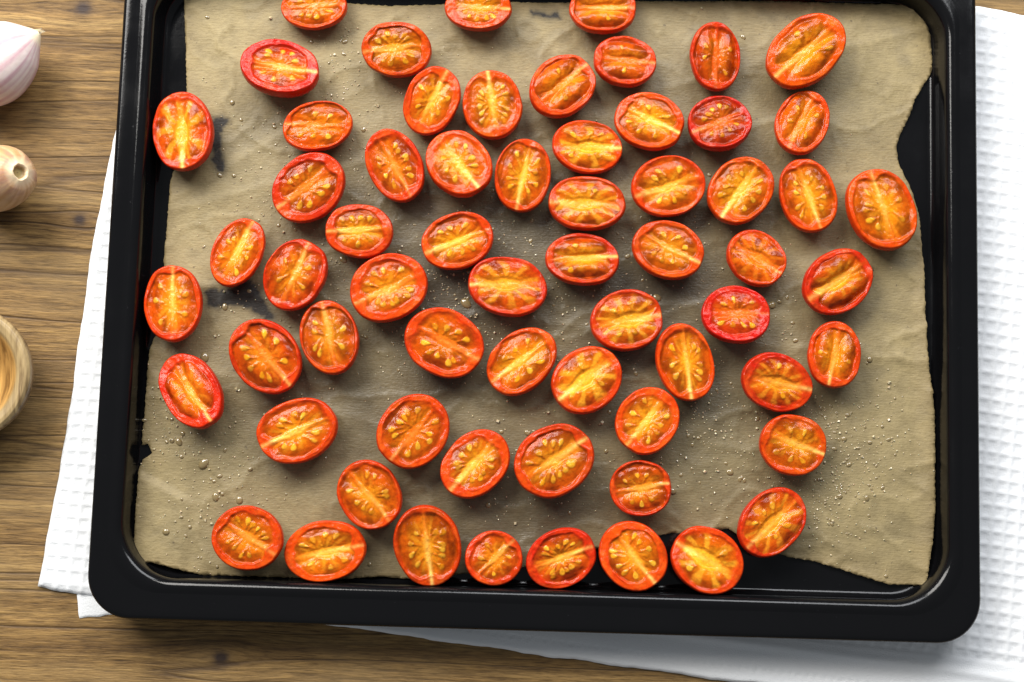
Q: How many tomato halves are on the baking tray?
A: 64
